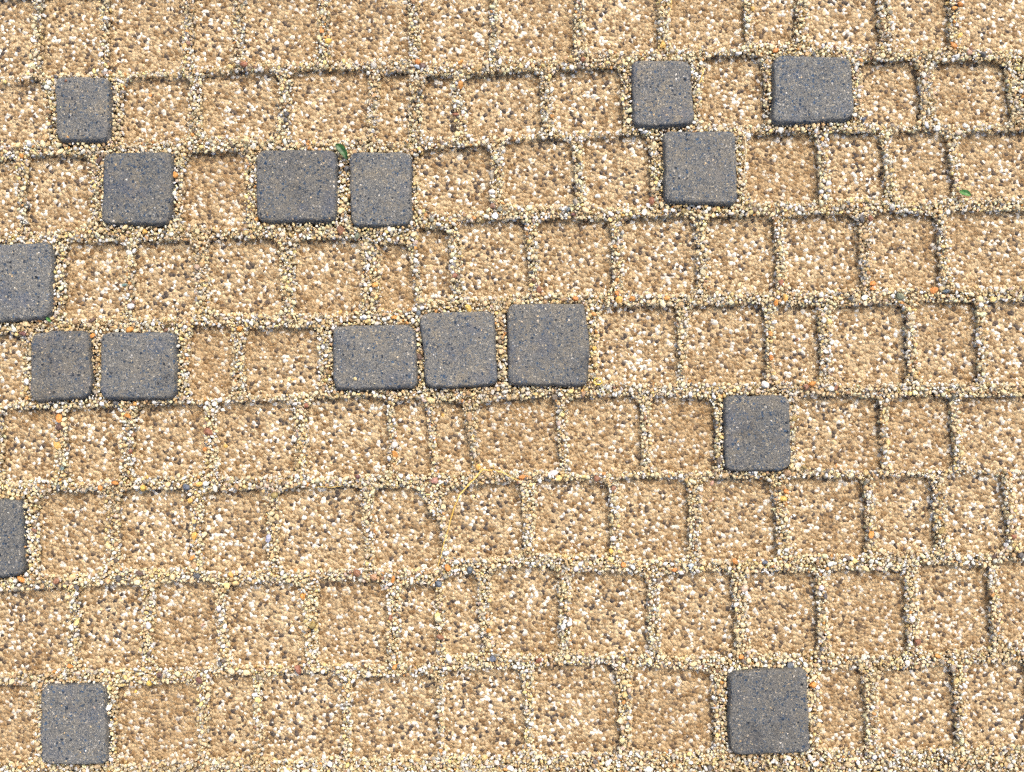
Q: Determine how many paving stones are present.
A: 17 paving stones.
